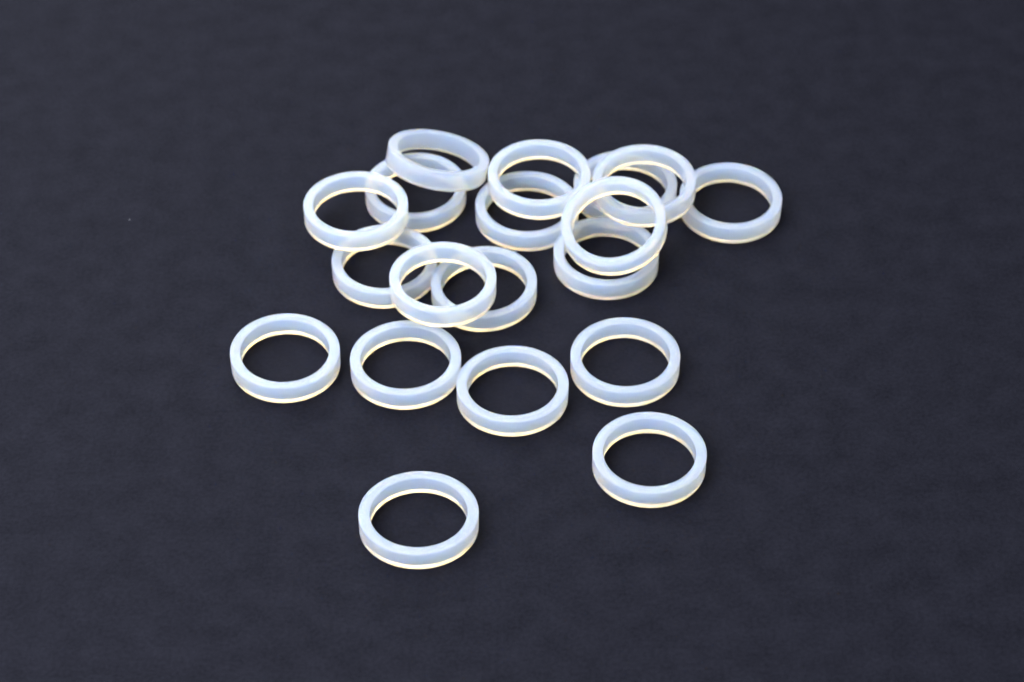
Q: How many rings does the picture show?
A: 19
